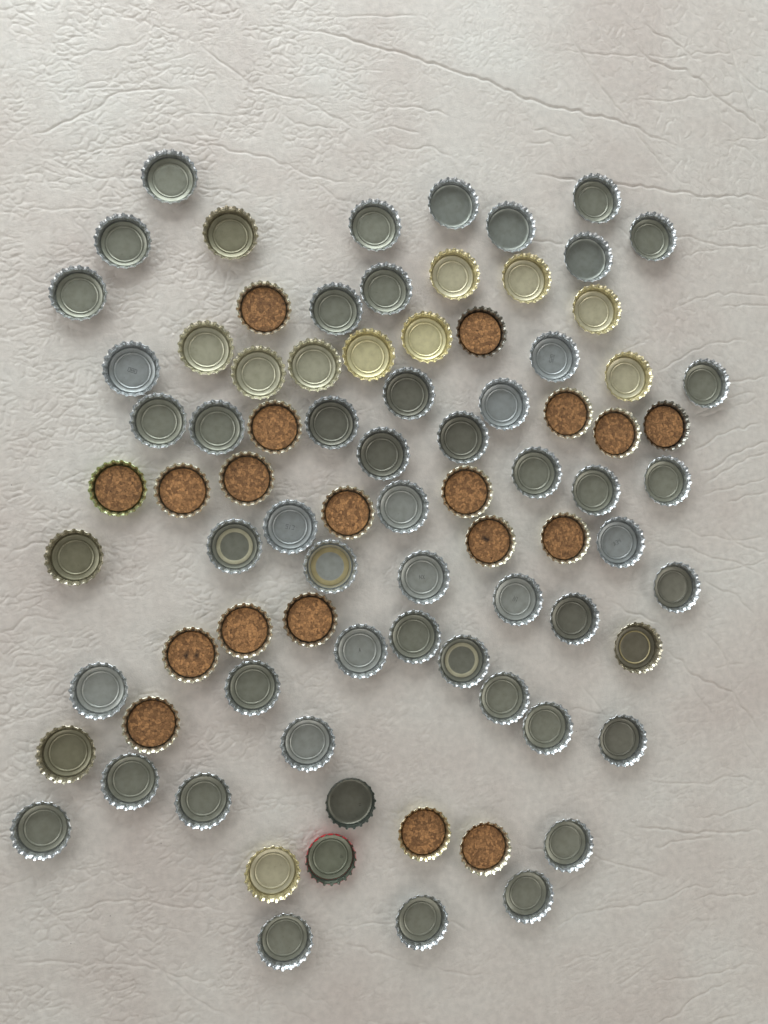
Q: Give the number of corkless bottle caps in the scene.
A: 65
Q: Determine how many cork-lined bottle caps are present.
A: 19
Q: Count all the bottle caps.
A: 84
